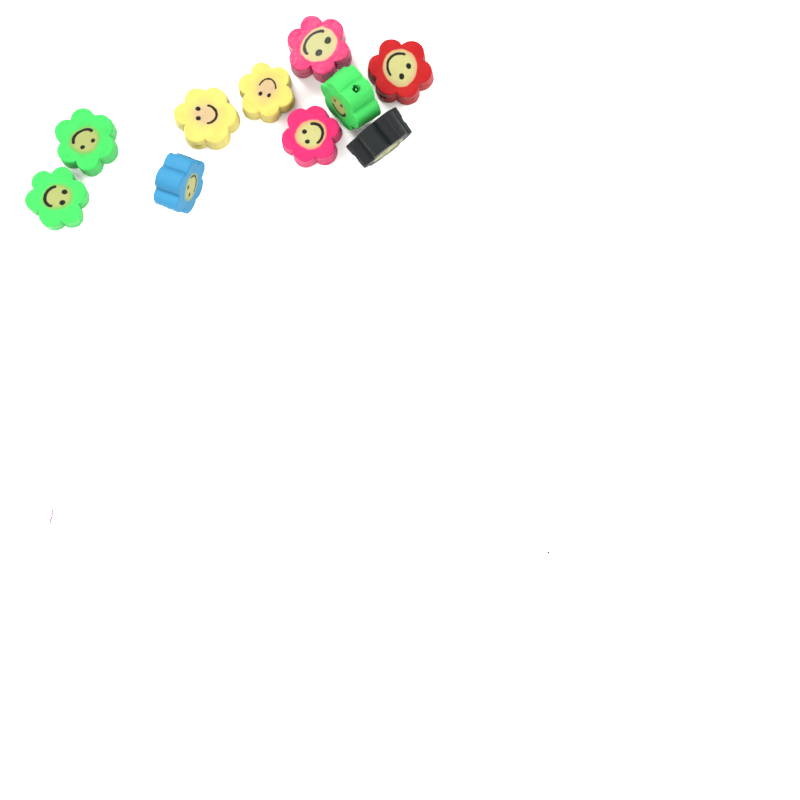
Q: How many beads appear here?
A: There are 10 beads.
